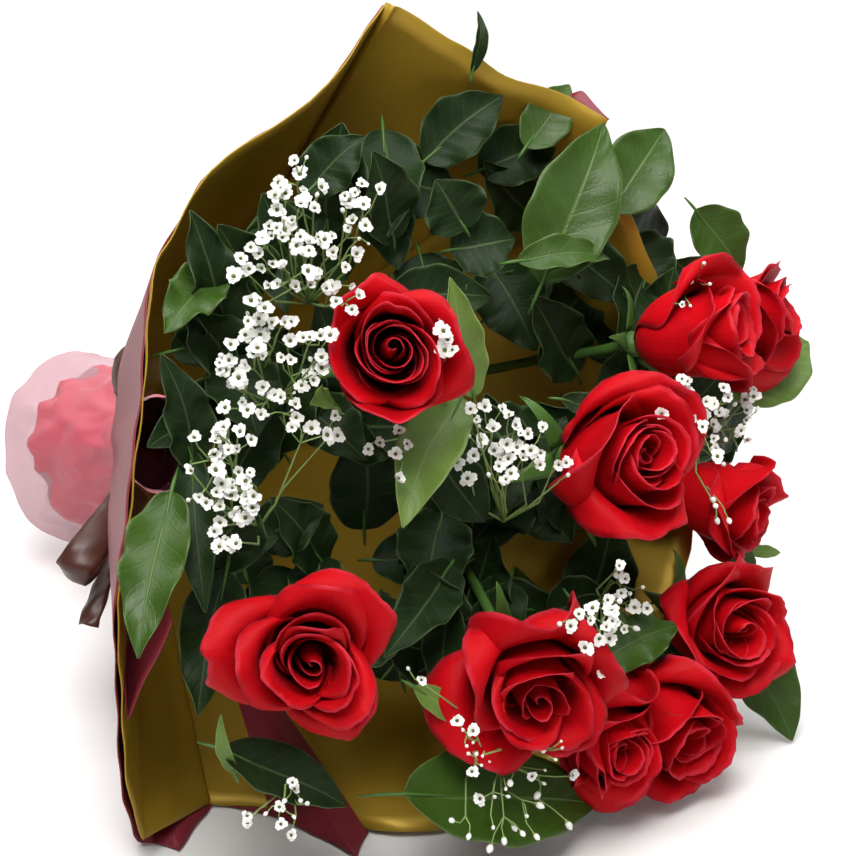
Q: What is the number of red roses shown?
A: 10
